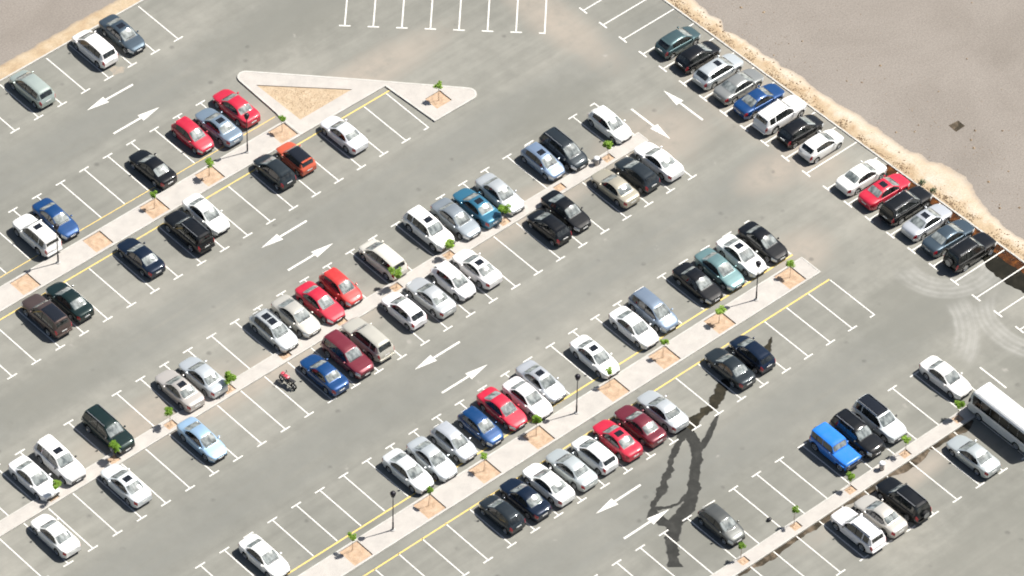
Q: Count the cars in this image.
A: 97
